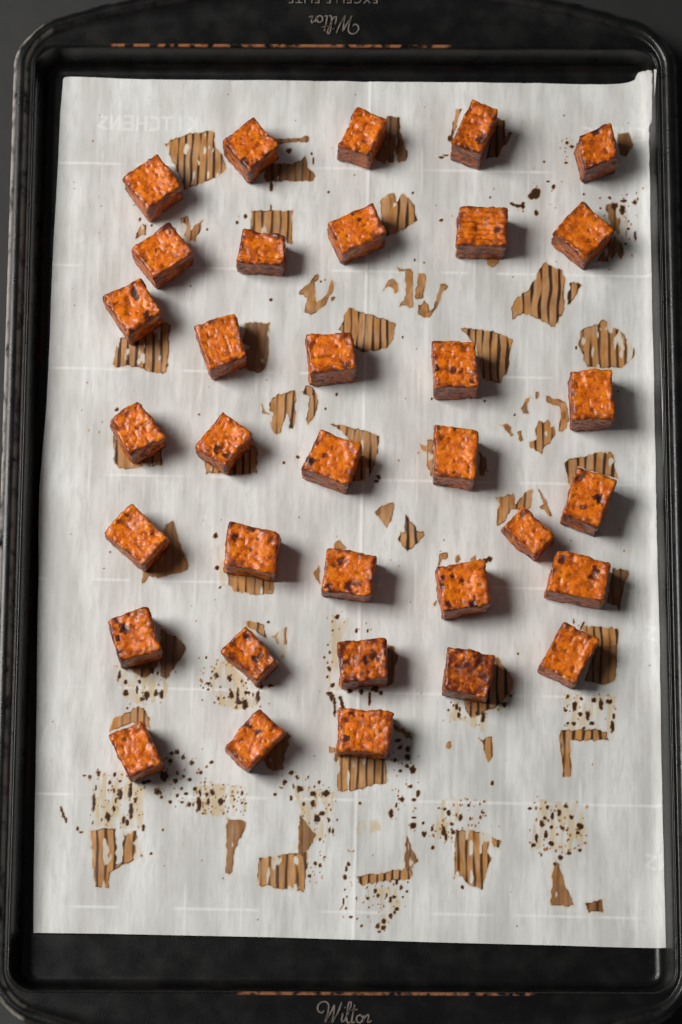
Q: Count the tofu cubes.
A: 34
